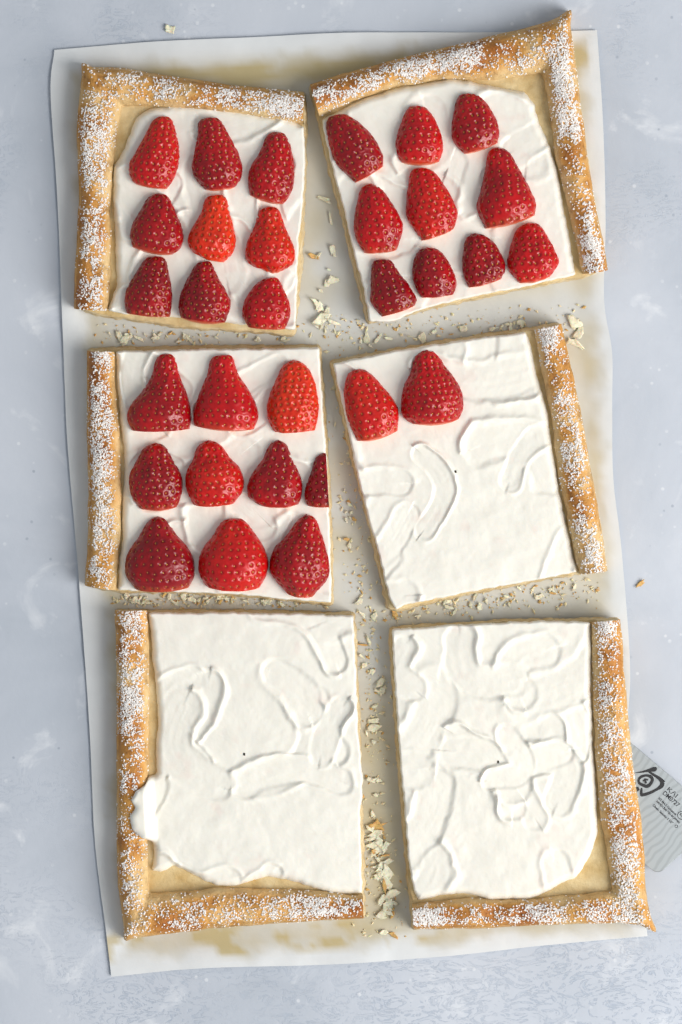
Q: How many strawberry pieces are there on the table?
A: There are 31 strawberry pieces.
